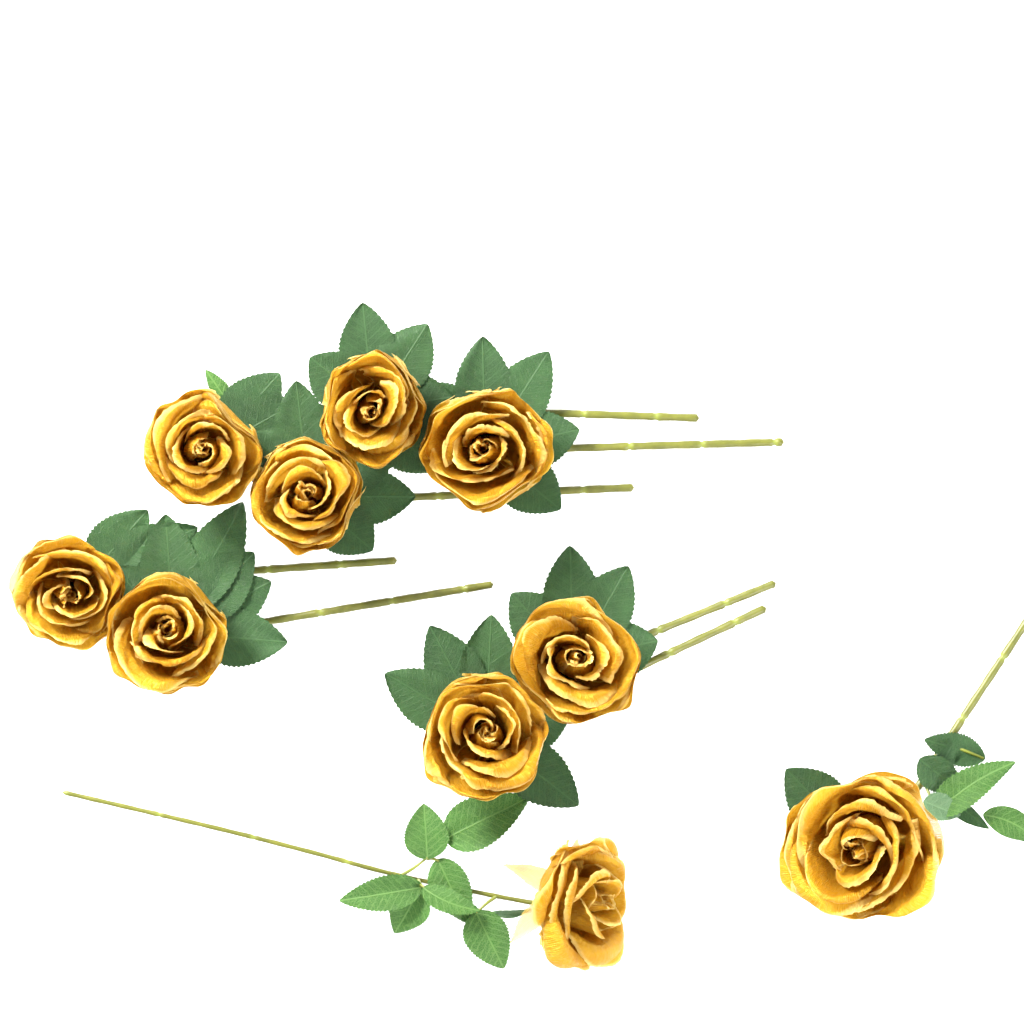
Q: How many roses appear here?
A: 10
